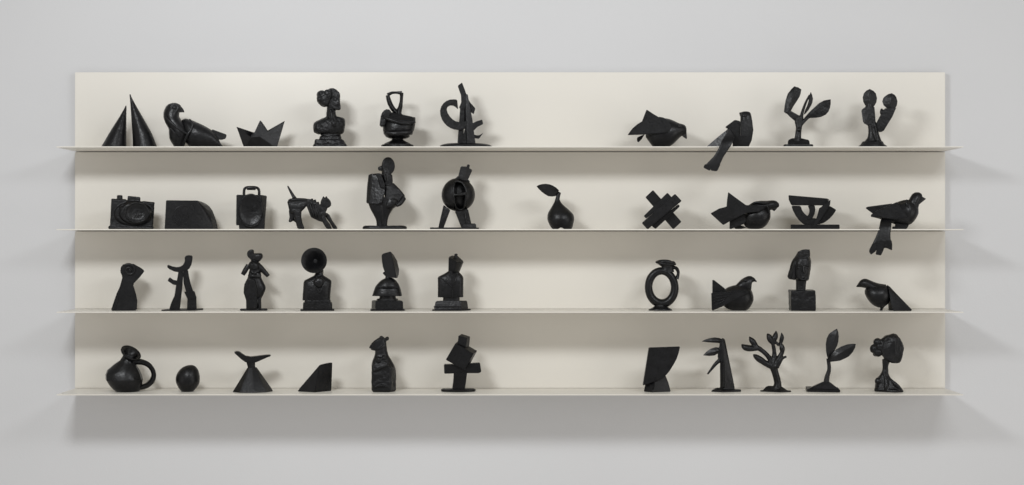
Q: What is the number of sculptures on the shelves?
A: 43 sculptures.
